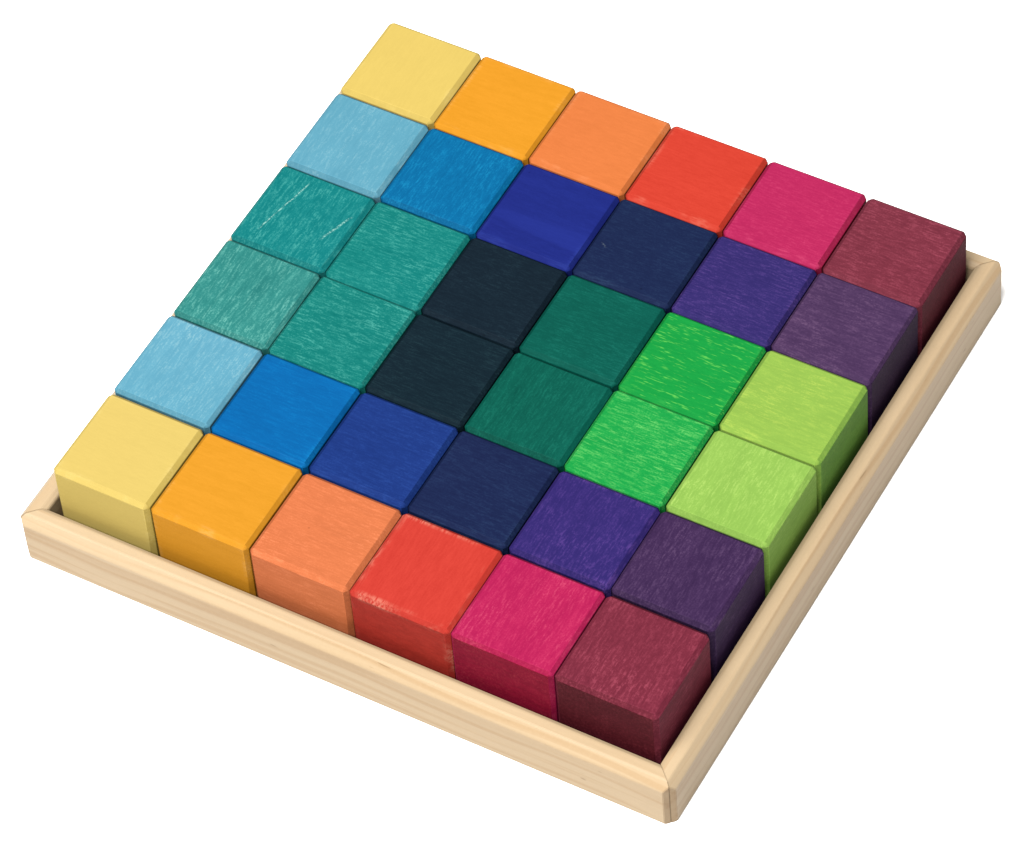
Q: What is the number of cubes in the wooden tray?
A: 36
